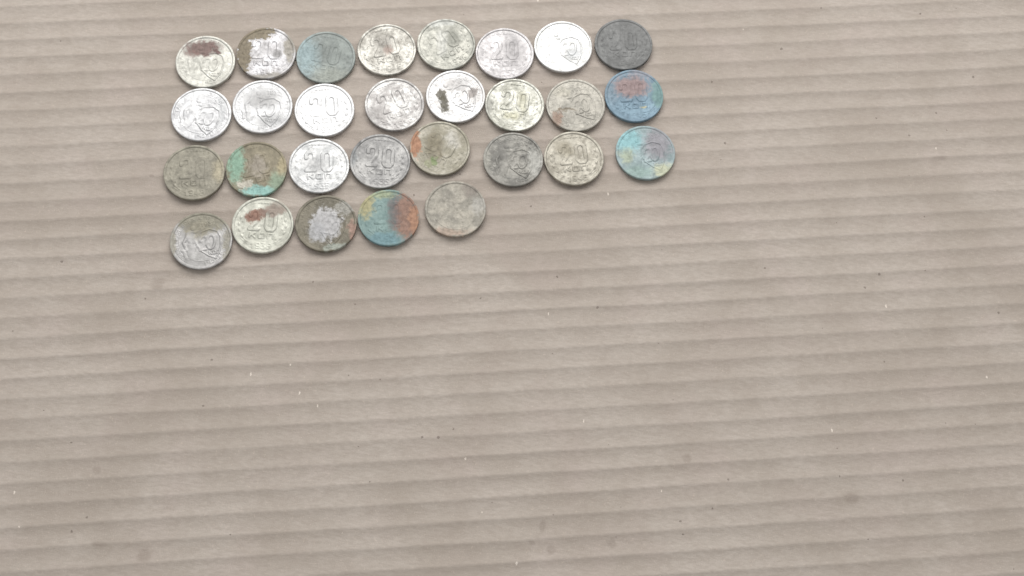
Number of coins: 29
